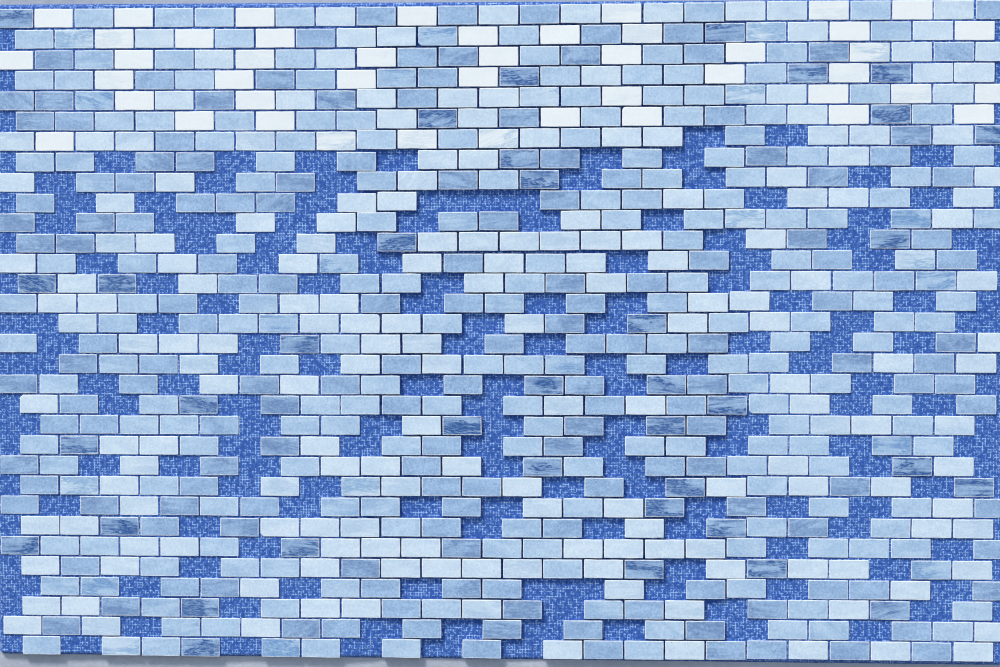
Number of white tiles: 45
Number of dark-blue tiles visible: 196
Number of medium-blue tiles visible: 195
